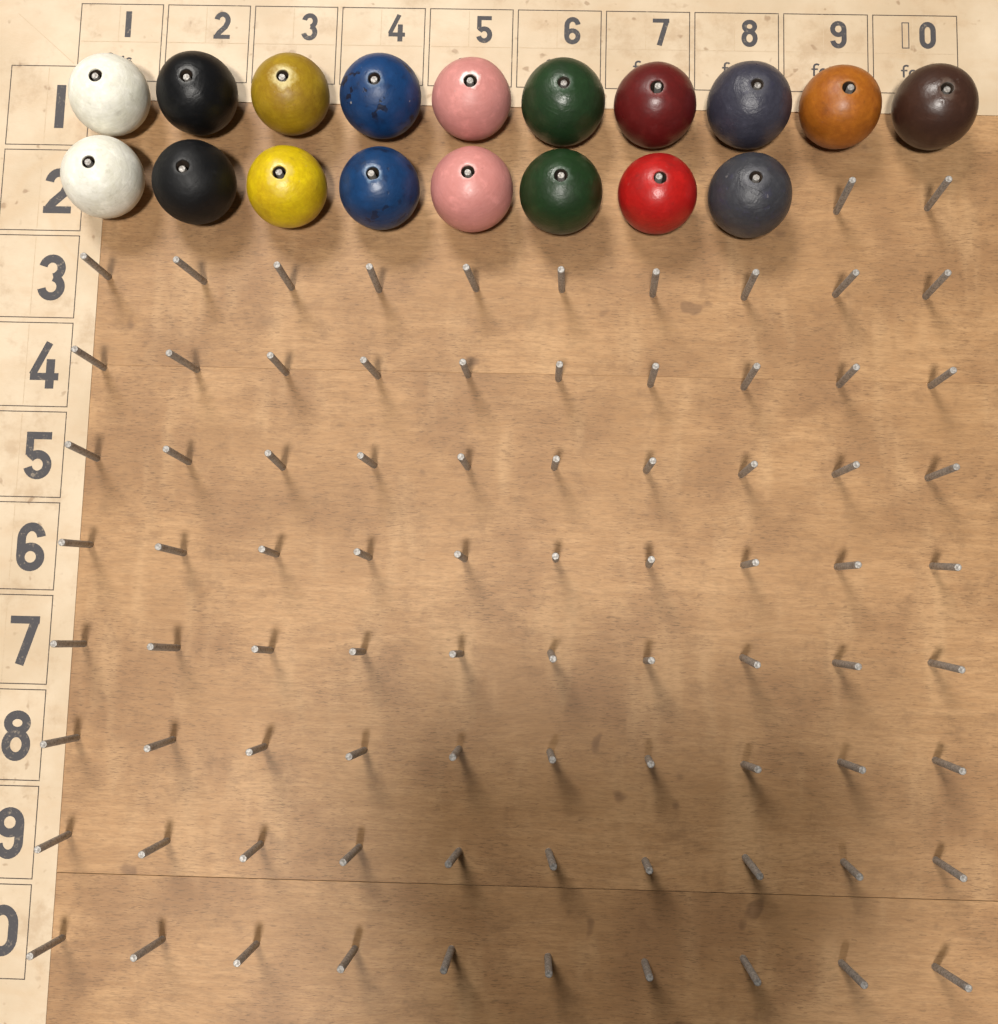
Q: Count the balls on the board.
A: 18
